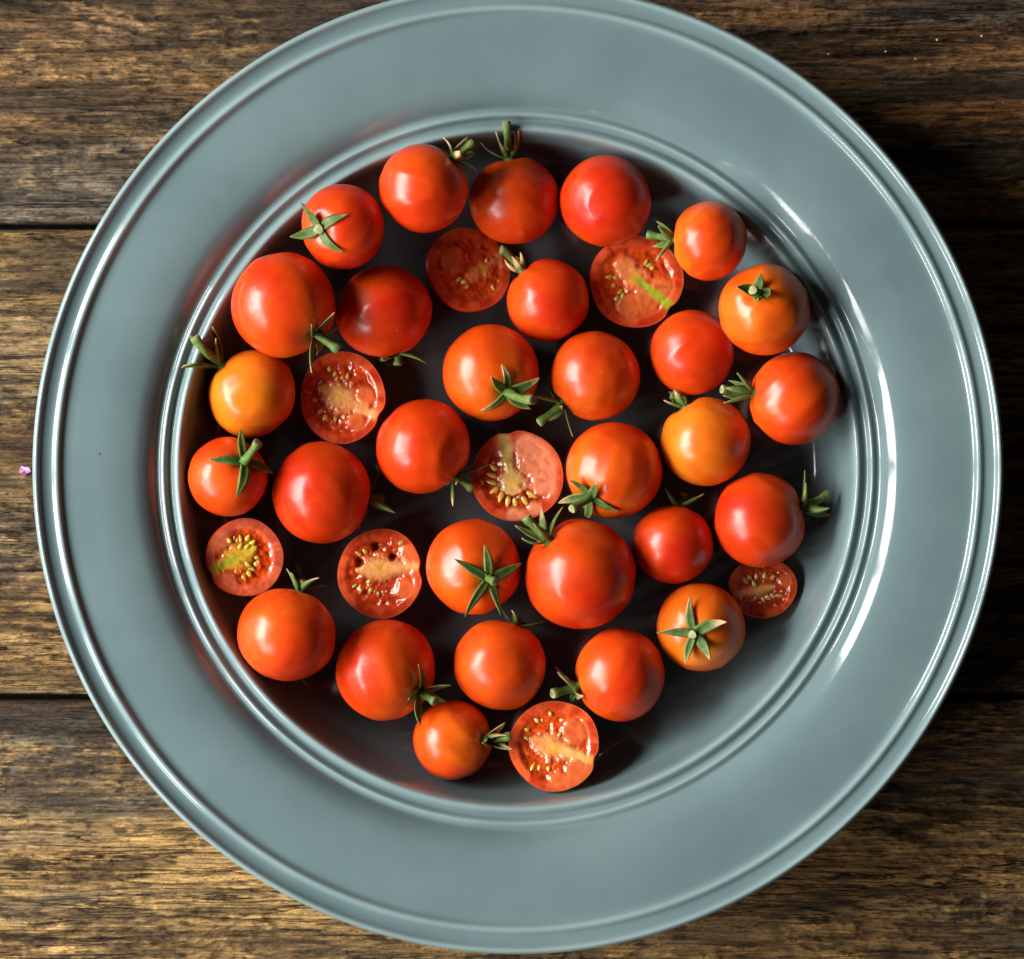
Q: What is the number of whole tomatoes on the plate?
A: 29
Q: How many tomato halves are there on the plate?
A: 8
